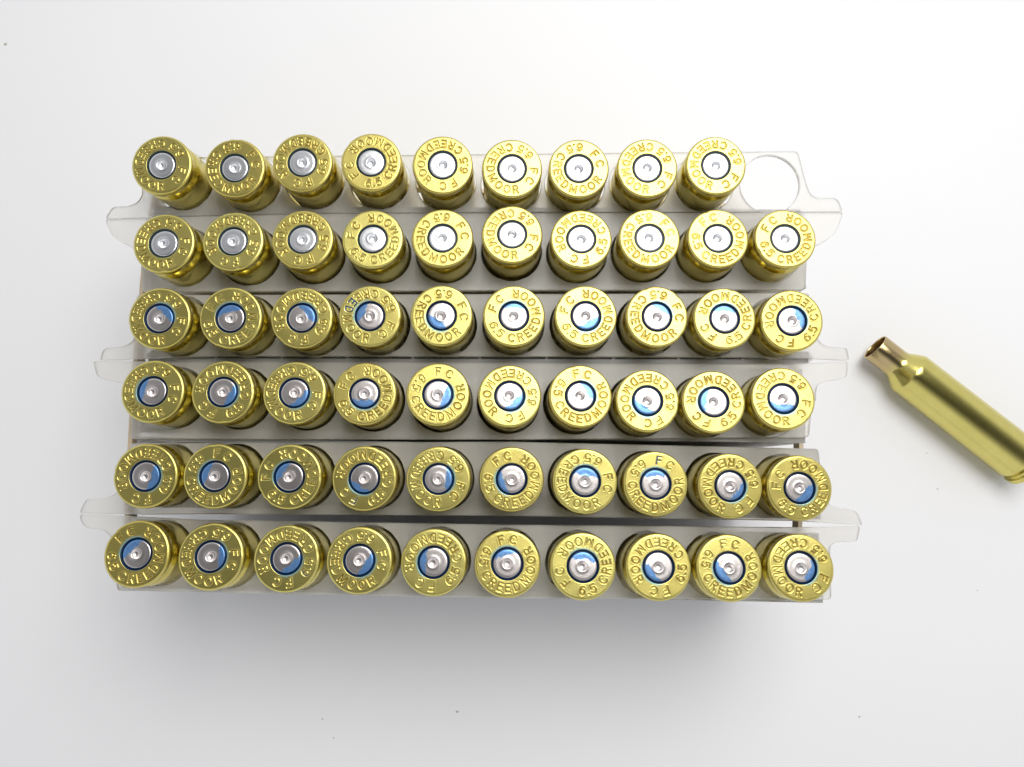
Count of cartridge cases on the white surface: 60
